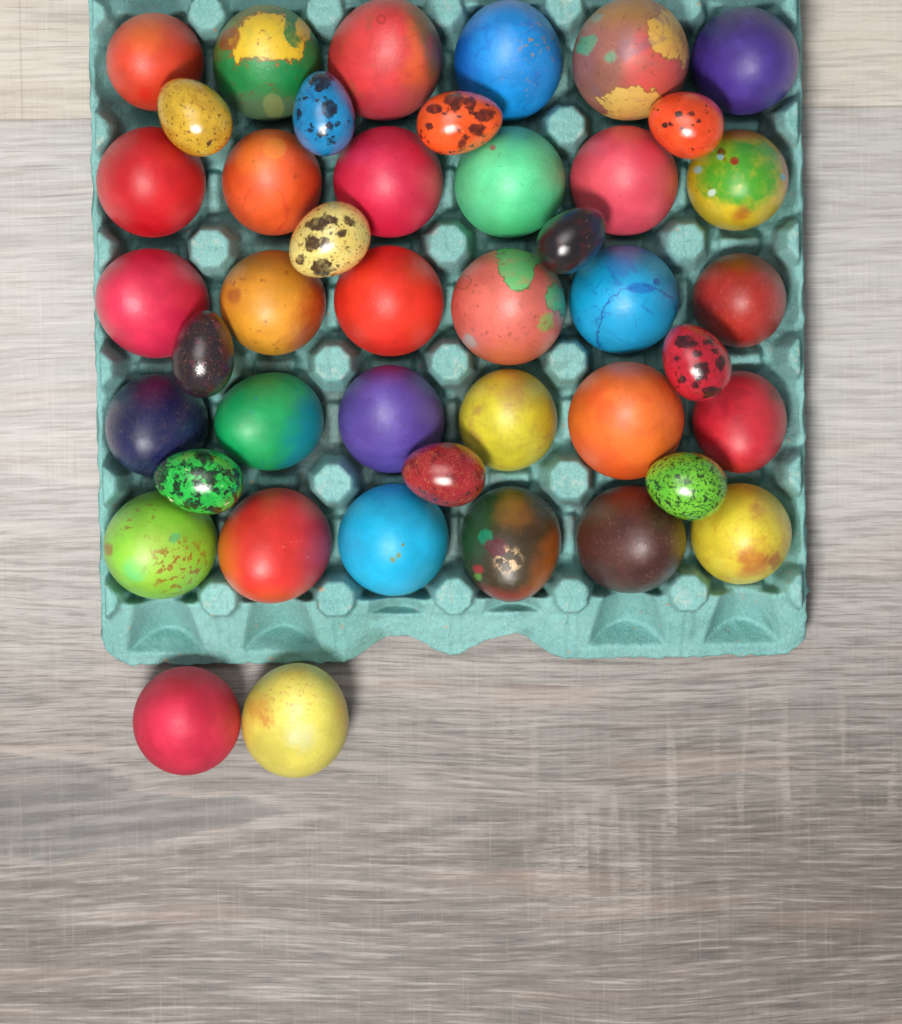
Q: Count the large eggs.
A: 32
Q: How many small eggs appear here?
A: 11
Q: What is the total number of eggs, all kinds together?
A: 43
